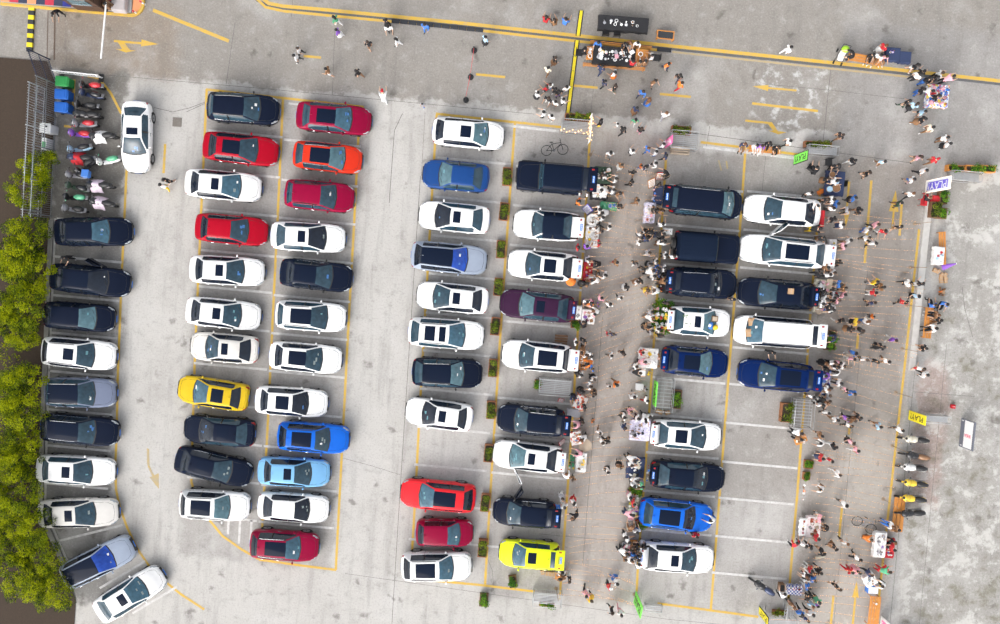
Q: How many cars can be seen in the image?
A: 68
